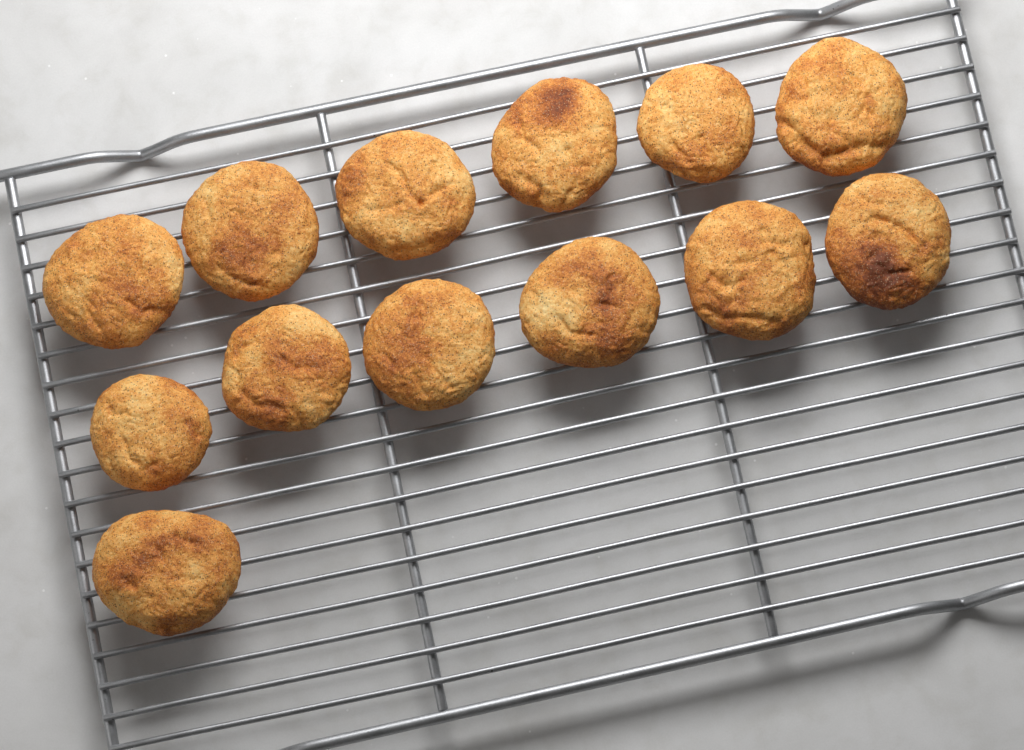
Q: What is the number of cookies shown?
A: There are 13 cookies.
